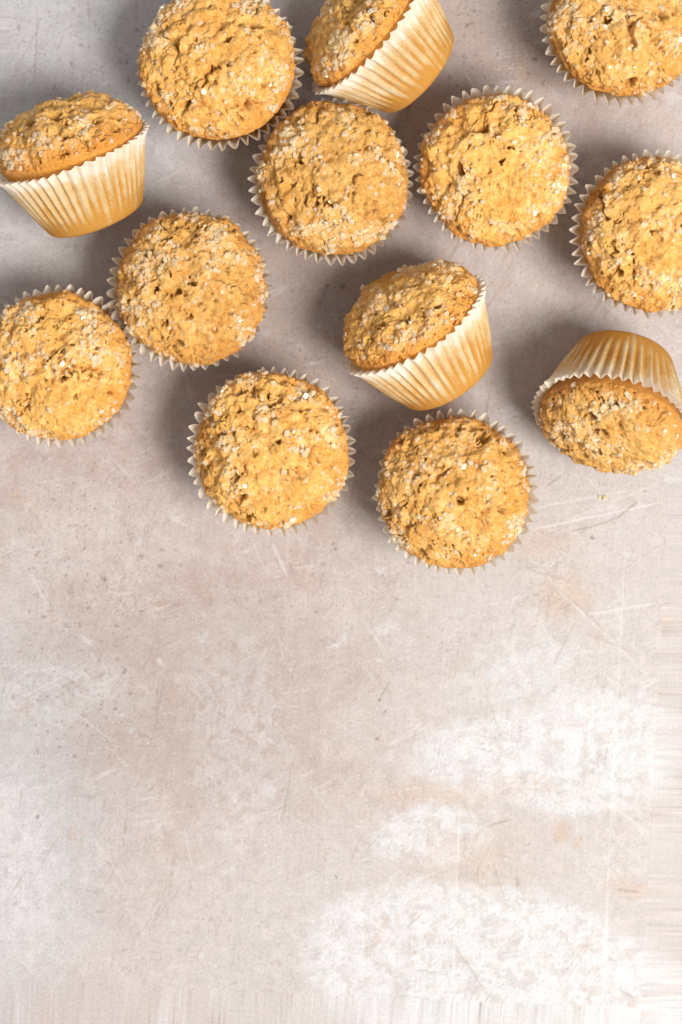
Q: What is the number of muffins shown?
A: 13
